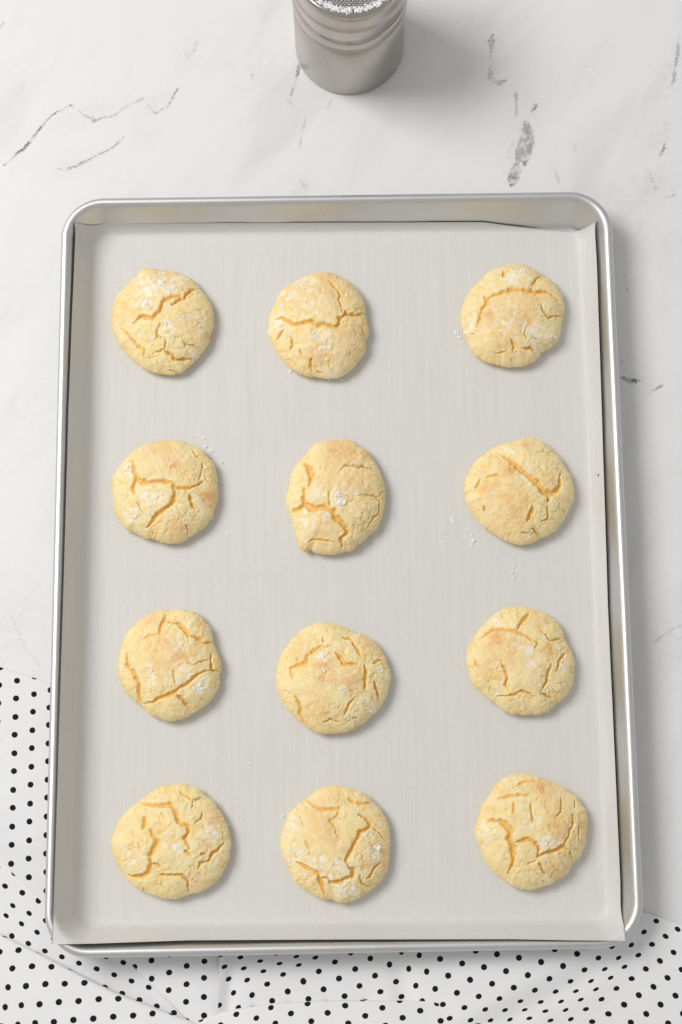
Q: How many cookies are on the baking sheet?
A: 12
